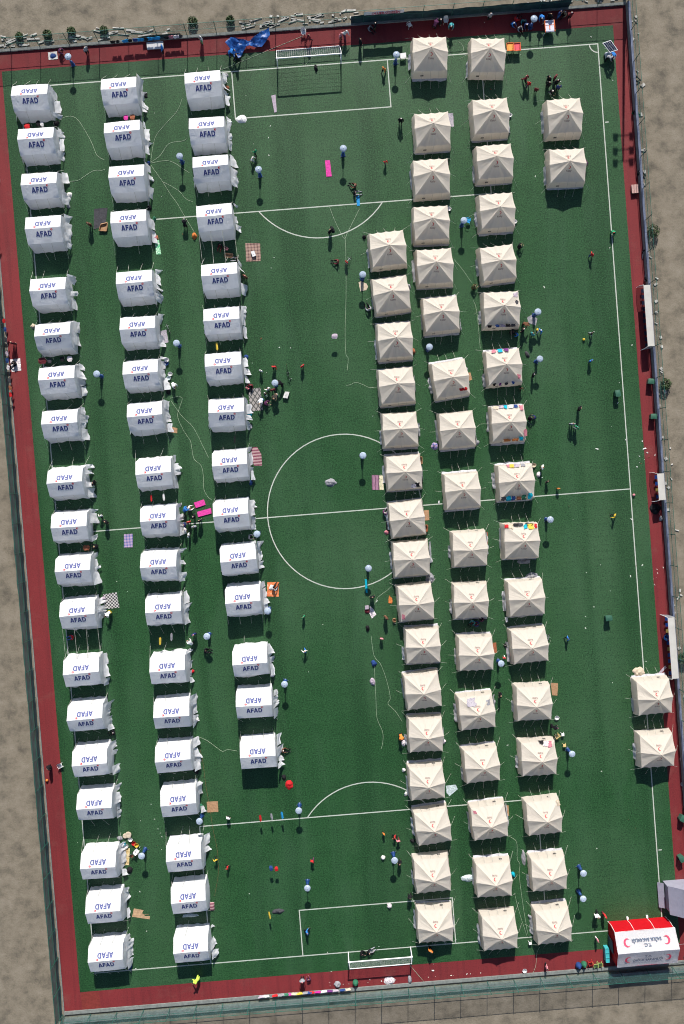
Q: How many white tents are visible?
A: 53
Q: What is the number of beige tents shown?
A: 54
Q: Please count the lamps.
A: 30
